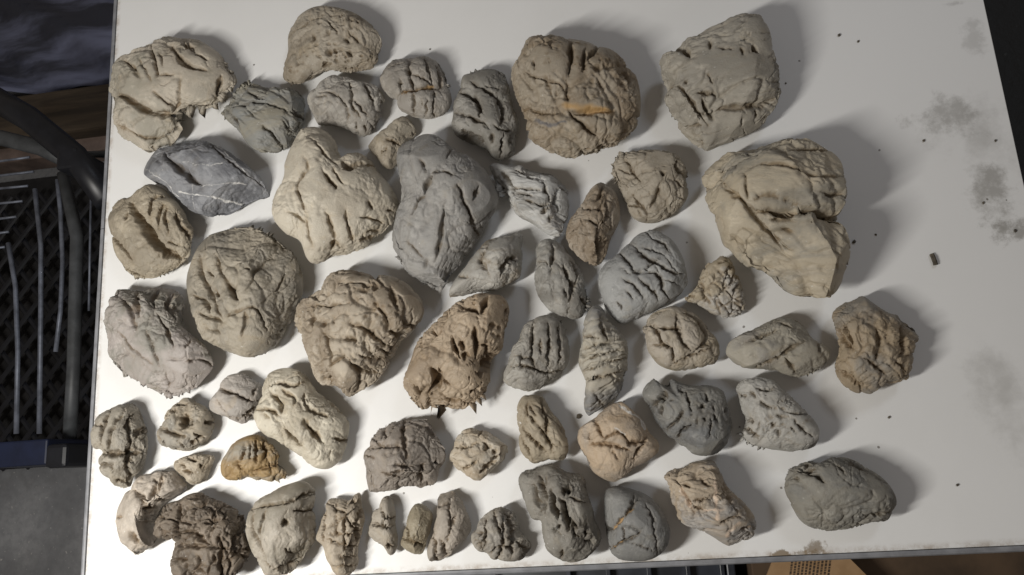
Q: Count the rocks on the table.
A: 54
